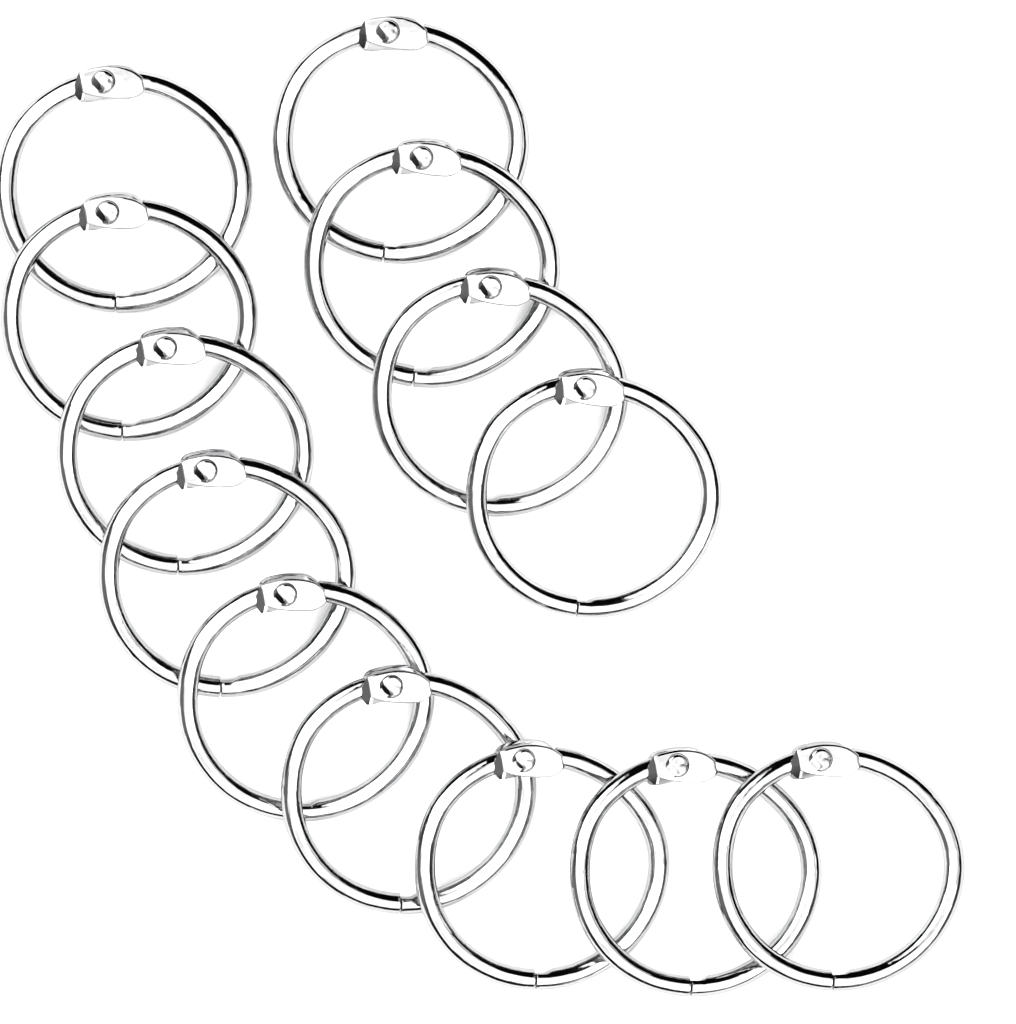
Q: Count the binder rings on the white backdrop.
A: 13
